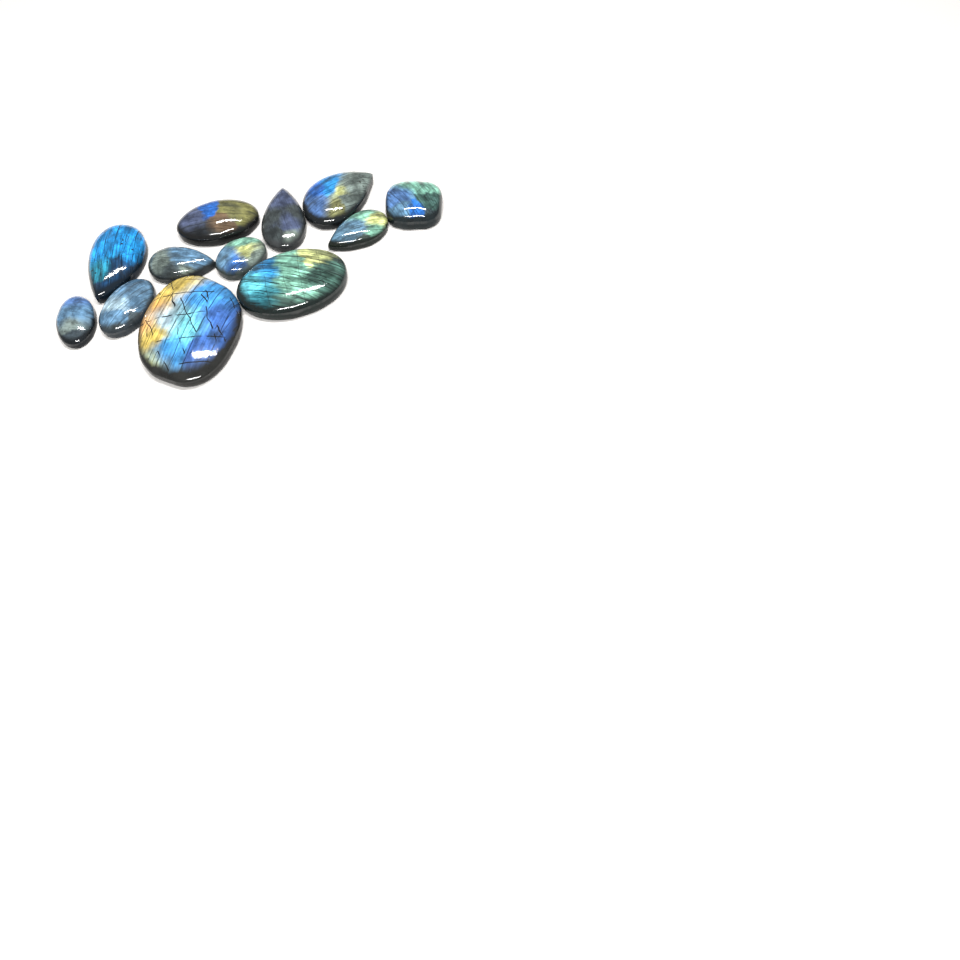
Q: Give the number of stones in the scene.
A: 12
